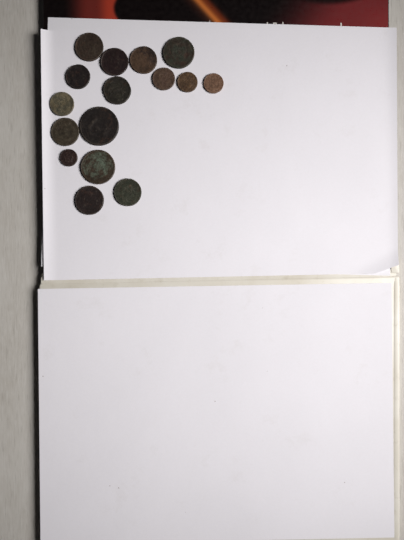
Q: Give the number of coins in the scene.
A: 16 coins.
